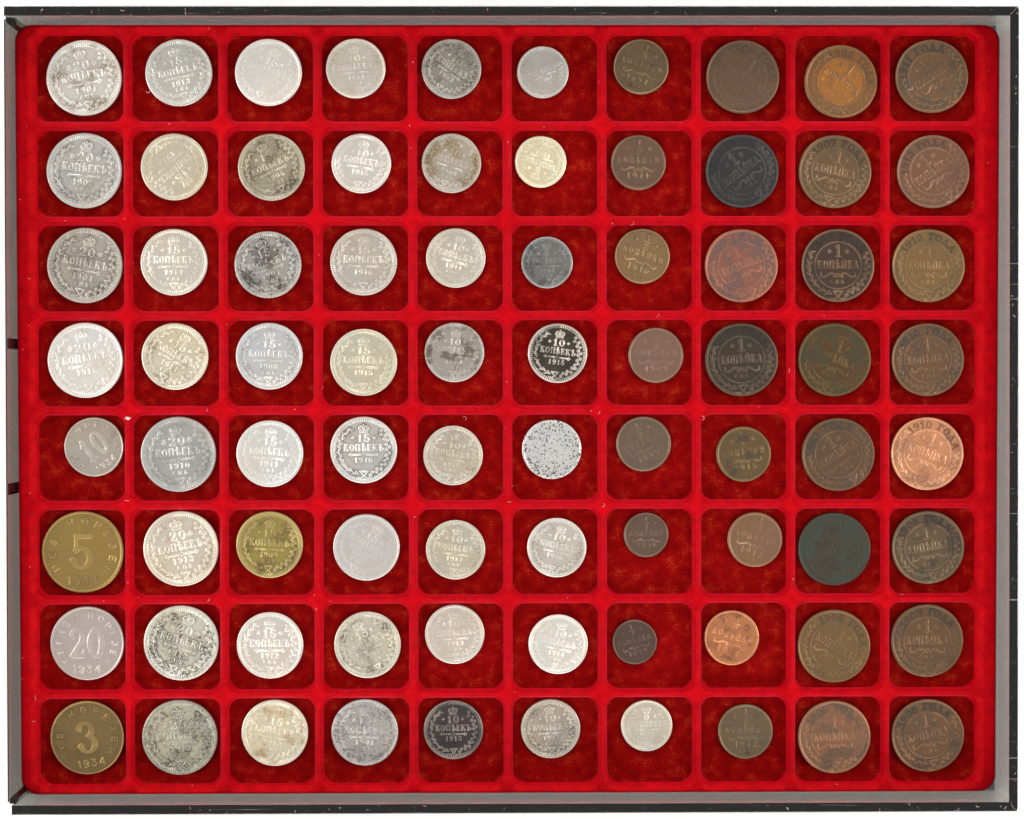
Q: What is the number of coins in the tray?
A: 80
